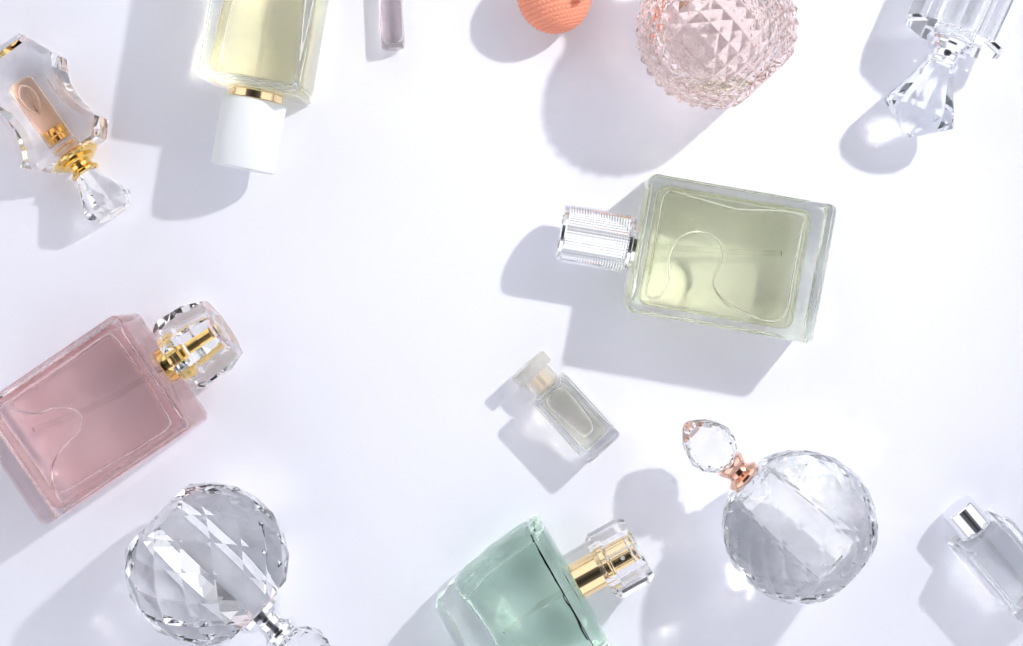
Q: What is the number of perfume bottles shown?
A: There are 12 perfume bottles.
